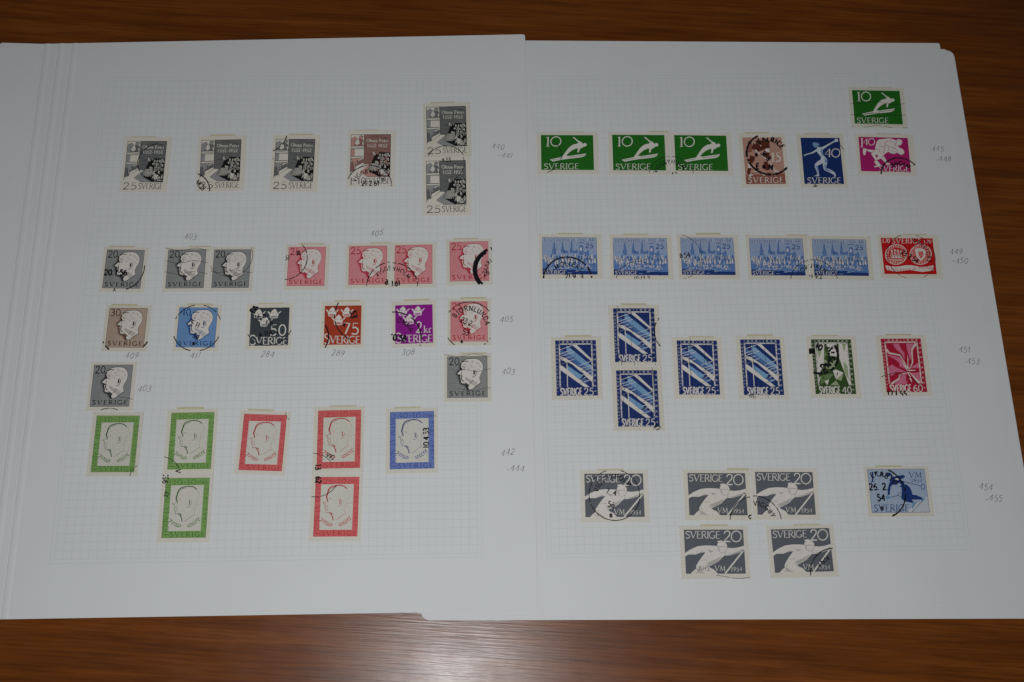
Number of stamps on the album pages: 54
